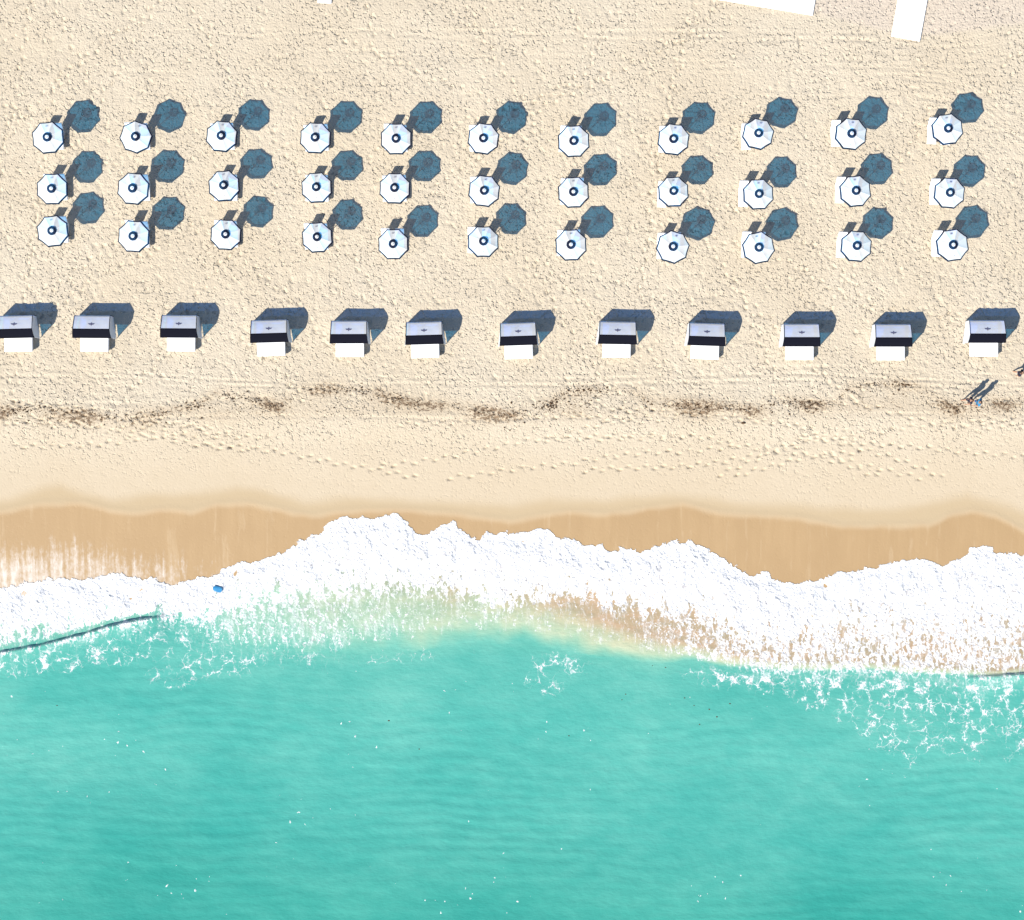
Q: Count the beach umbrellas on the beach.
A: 33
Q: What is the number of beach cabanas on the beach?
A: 12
